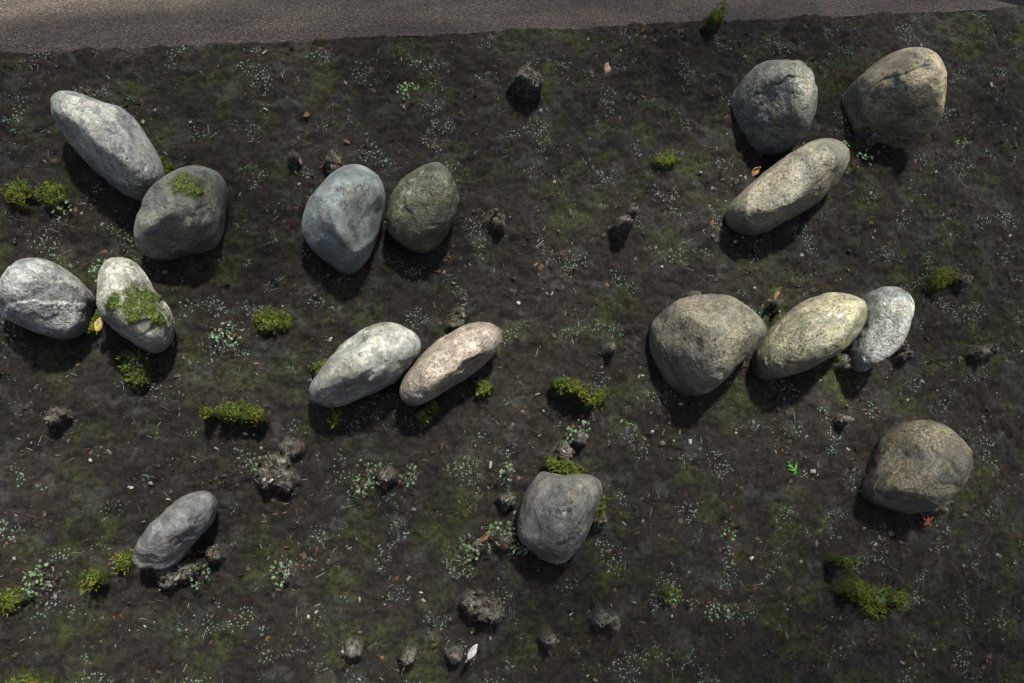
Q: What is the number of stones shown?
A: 17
